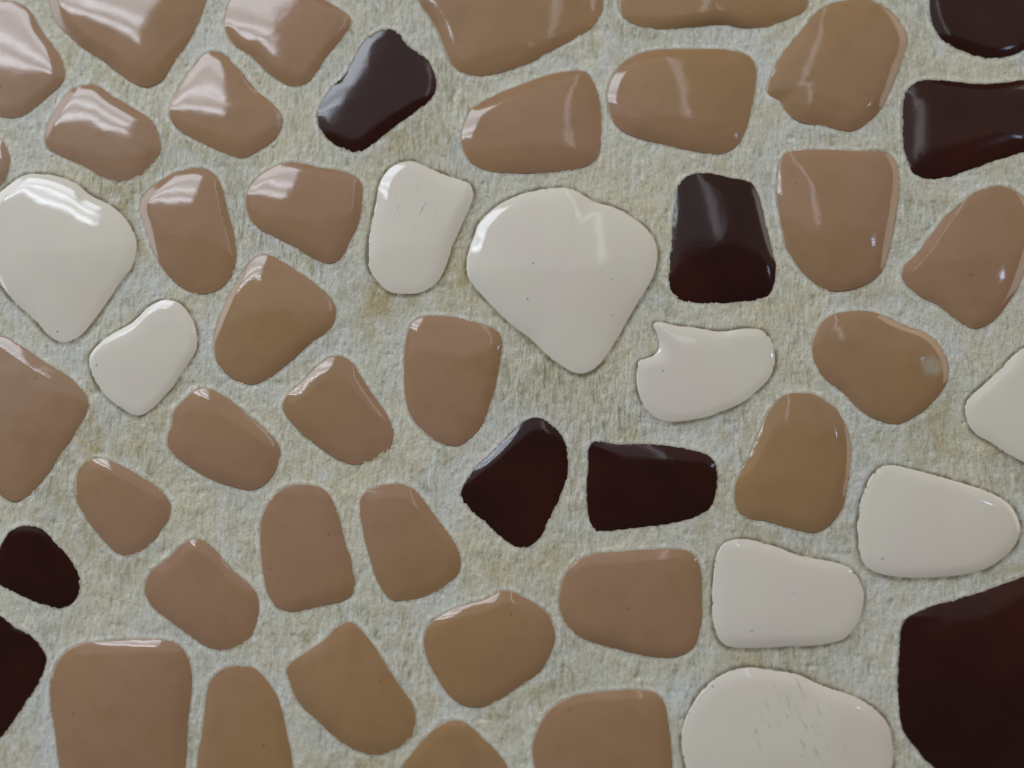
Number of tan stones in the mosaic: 33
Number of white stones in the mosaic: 9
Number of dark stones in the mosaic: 9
